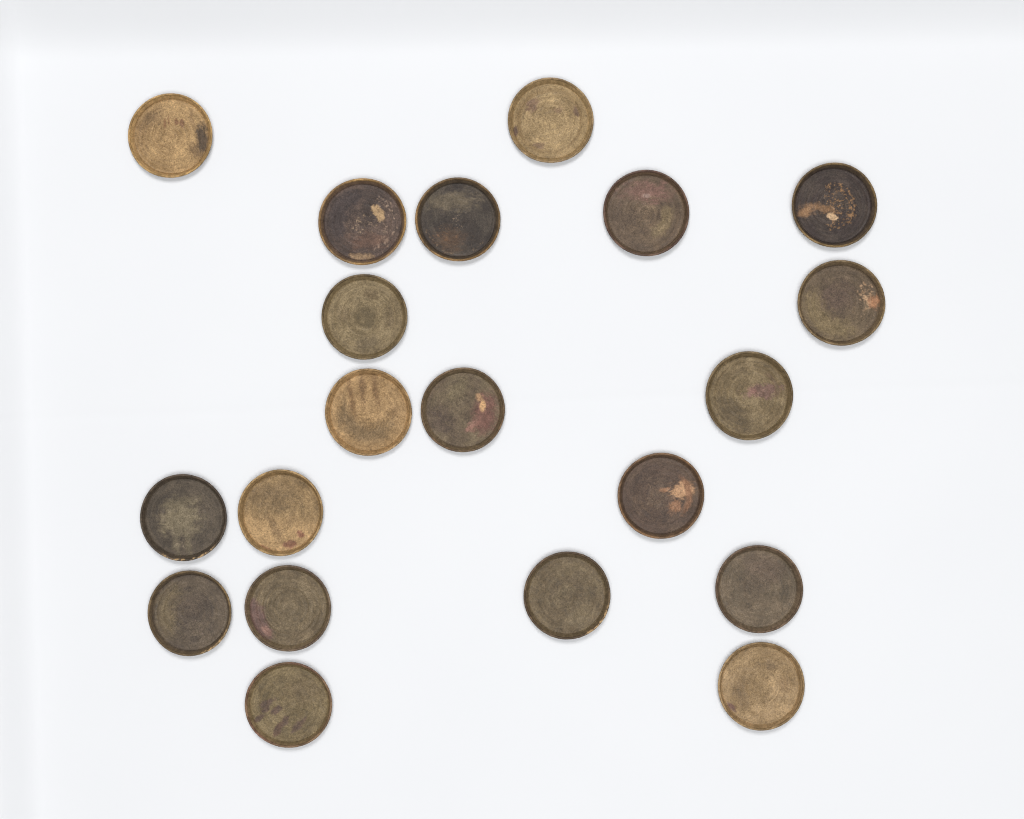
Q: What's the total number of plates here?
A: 20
